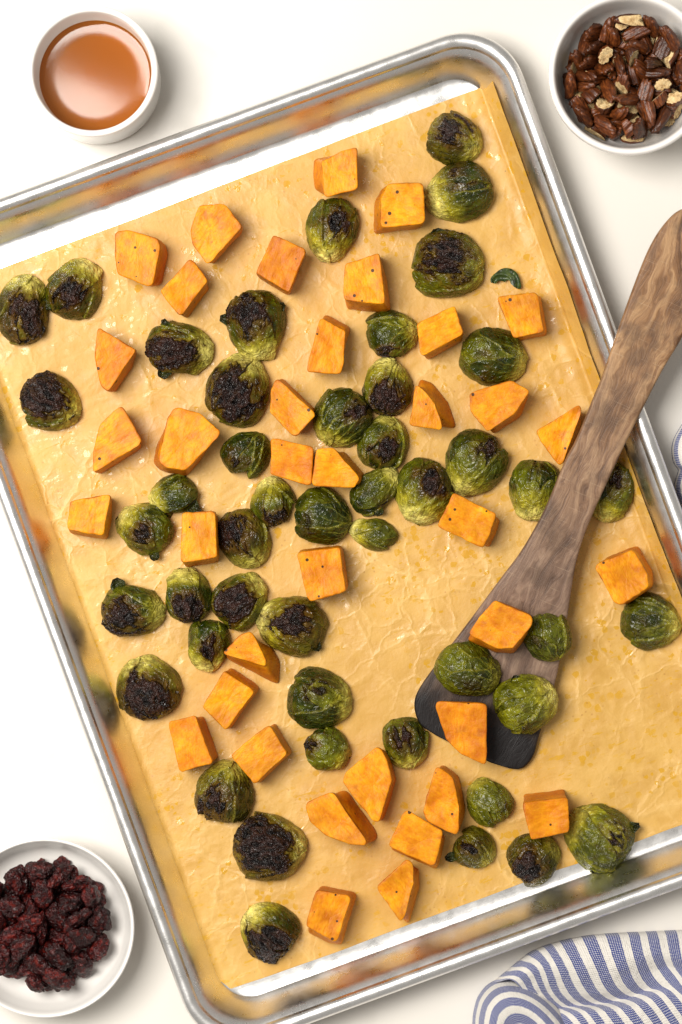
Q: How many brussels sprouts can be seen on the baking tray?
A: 47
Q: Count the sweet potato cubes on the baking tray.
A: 37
